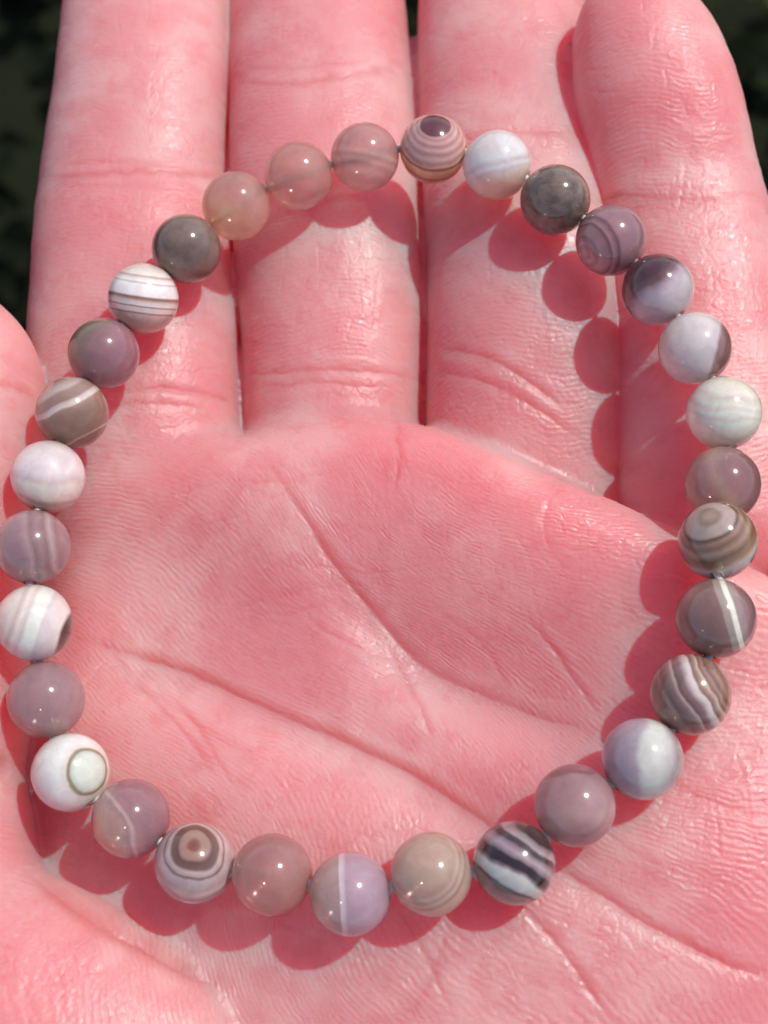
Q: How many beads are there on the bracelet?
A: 31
